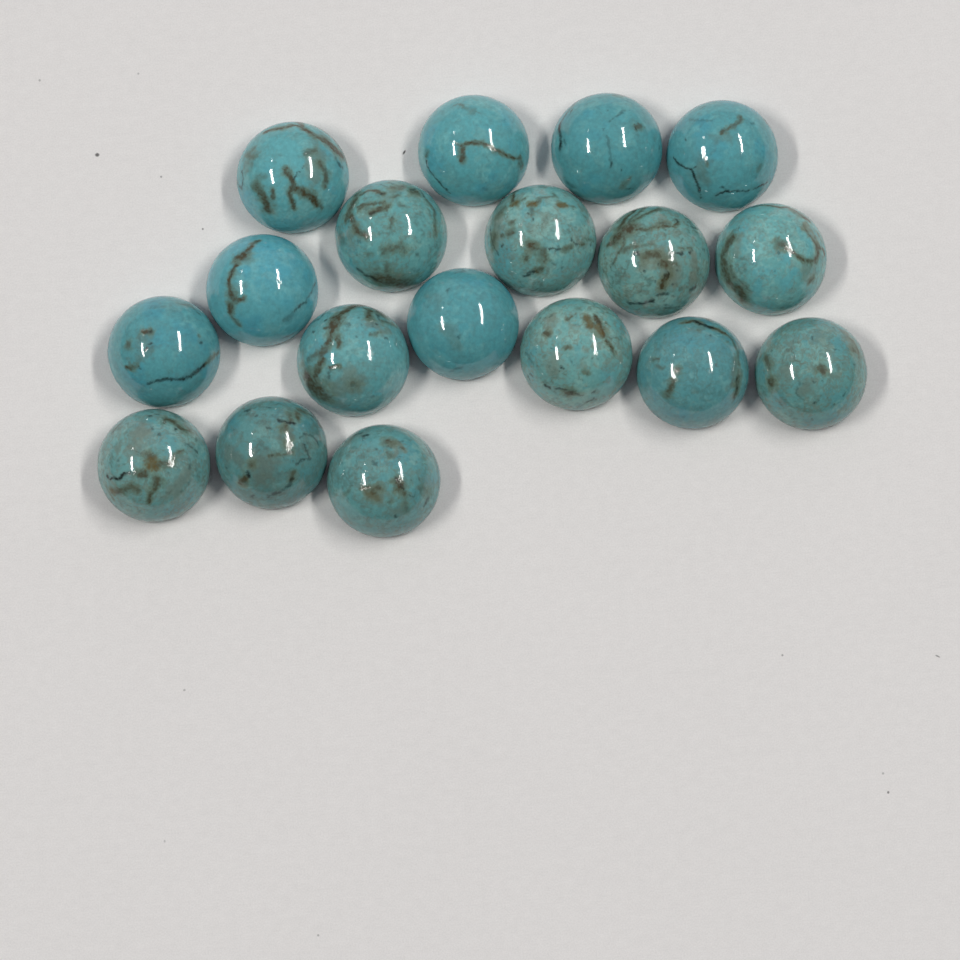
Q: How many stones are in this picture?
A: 18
